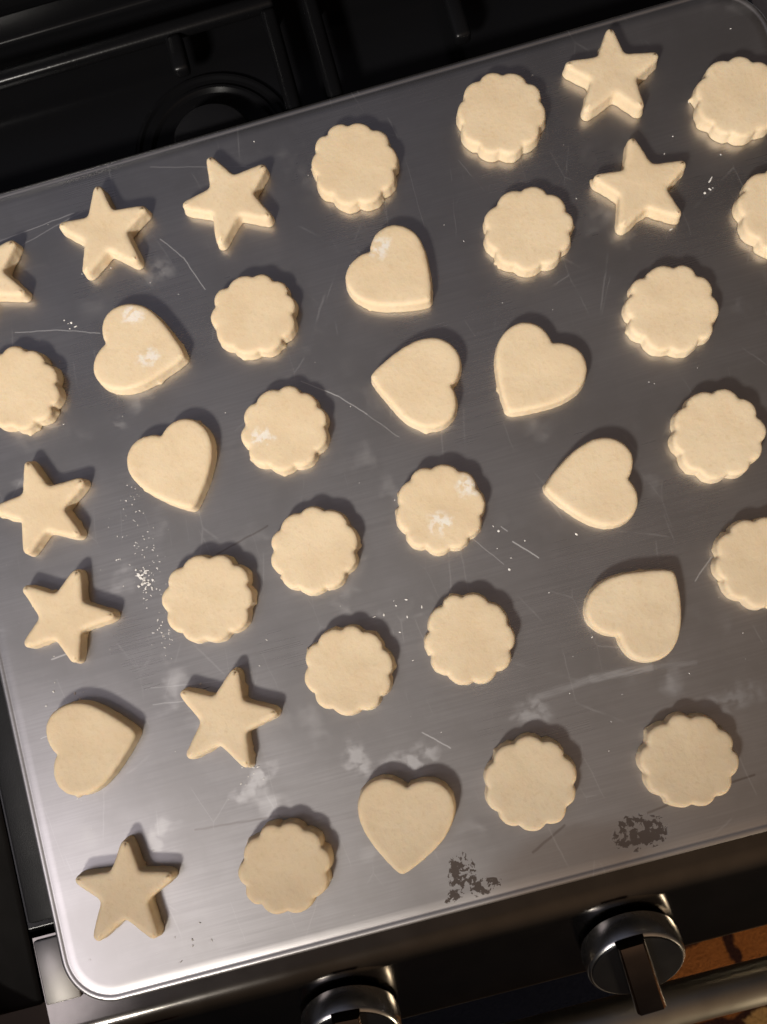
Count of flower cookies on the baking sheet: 19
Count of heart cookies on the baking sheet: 9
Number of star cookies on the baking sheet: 9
